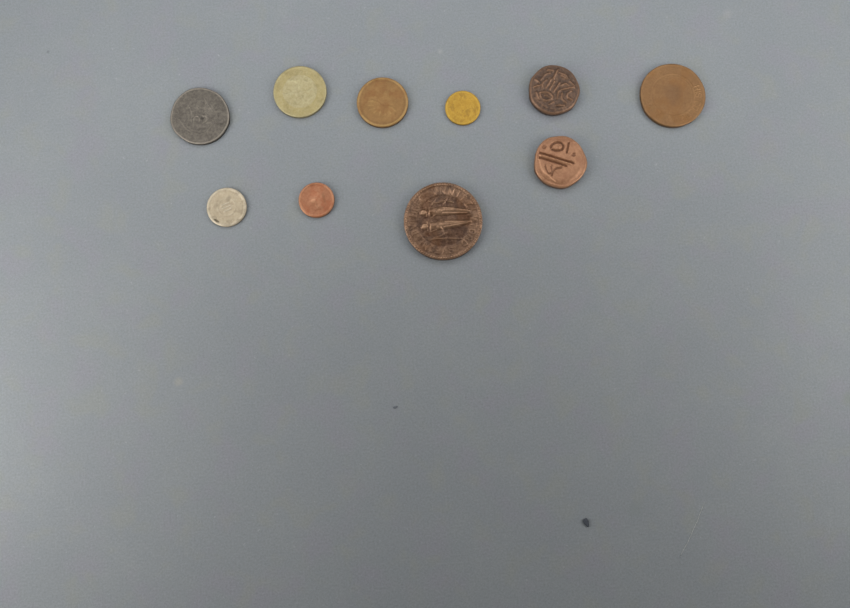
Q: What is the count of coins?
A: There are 10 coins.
